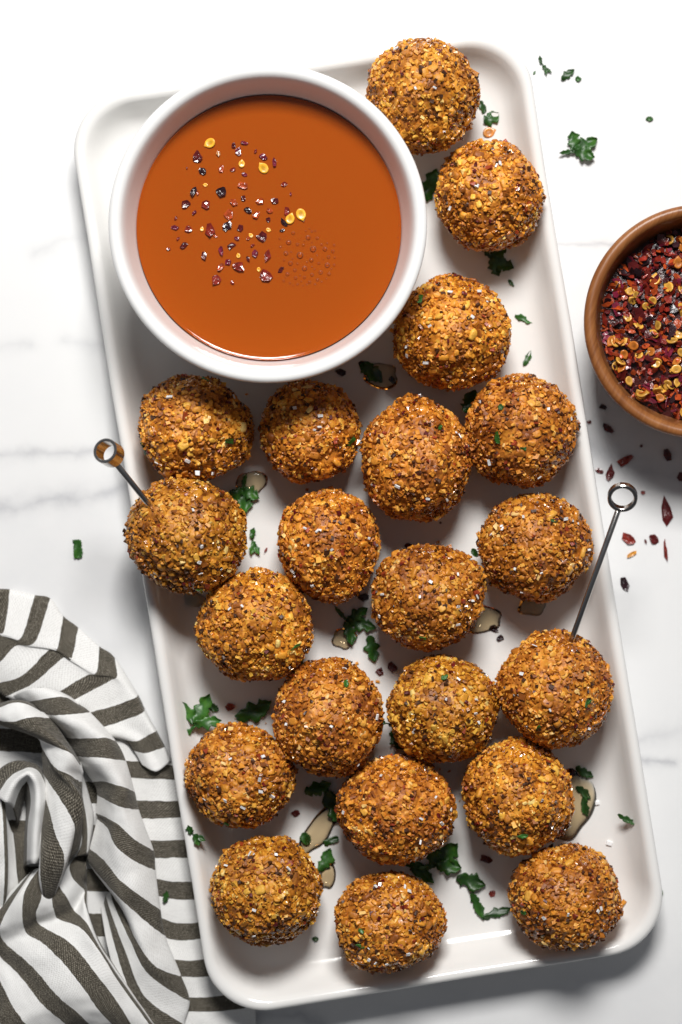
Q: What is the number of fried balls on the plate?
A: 21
